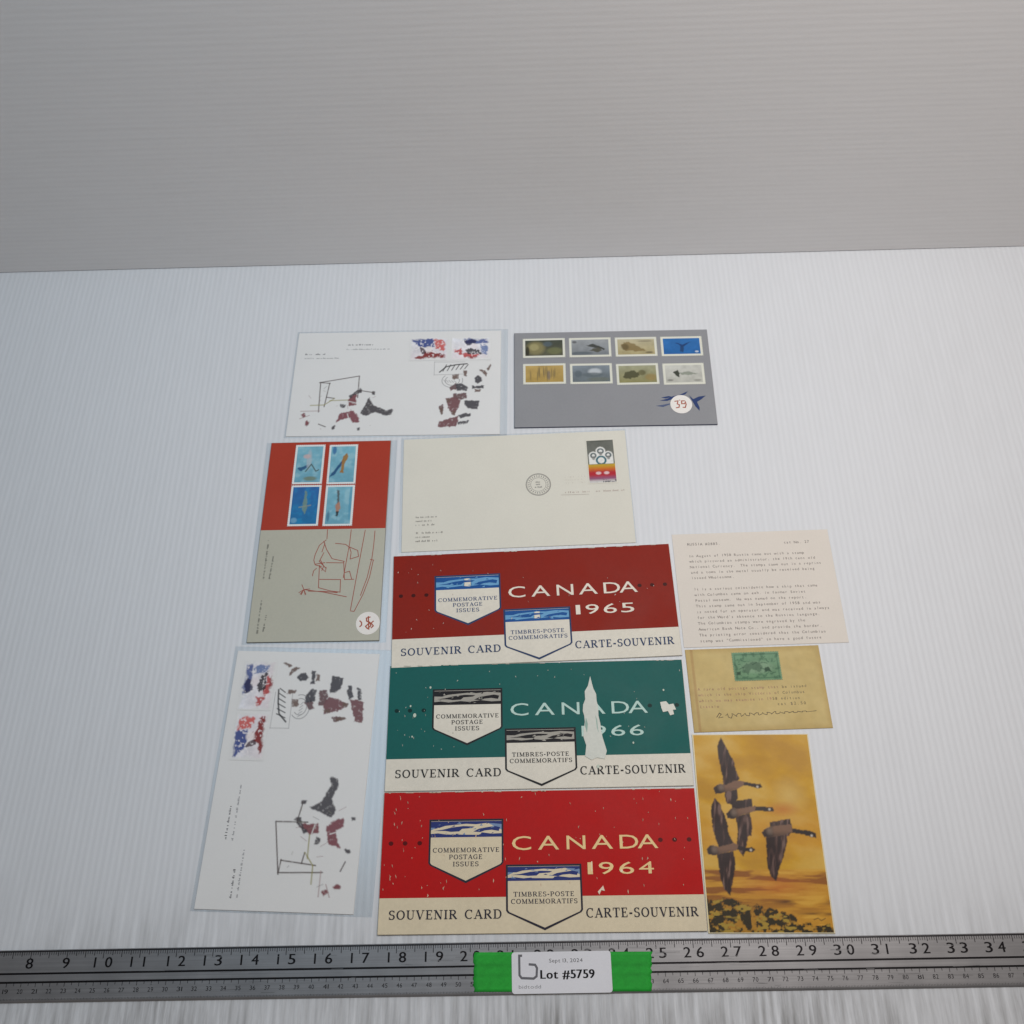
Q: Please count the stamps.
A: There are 18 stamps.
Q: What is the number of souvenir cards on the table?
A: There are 3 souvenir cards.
